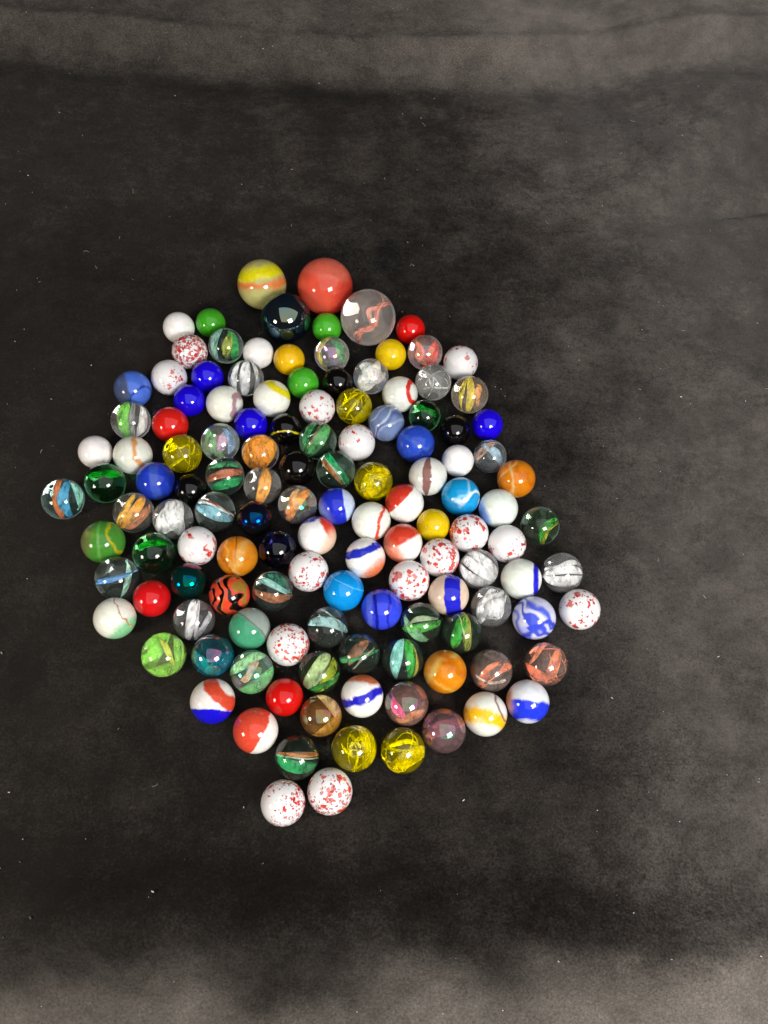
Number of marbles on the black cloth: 129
